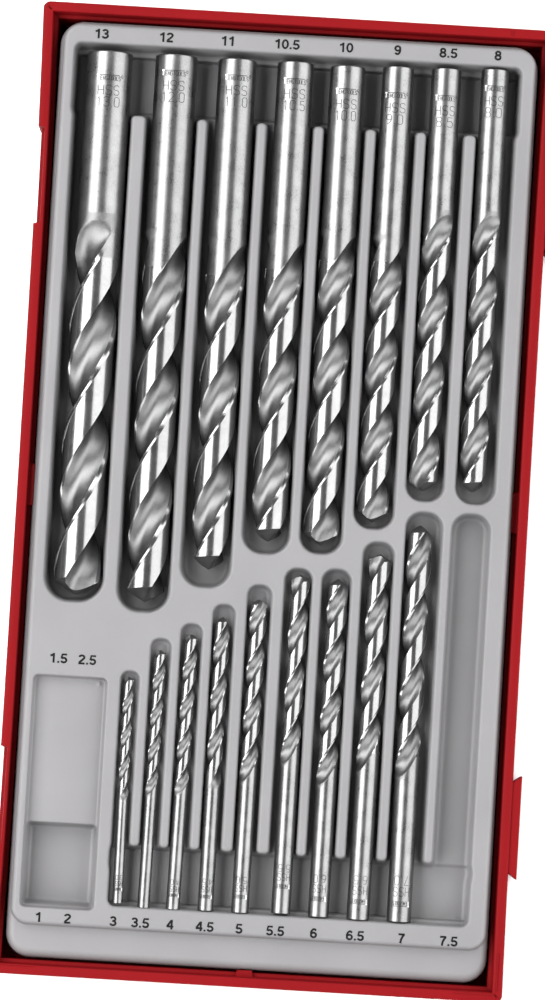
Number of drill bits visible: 17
